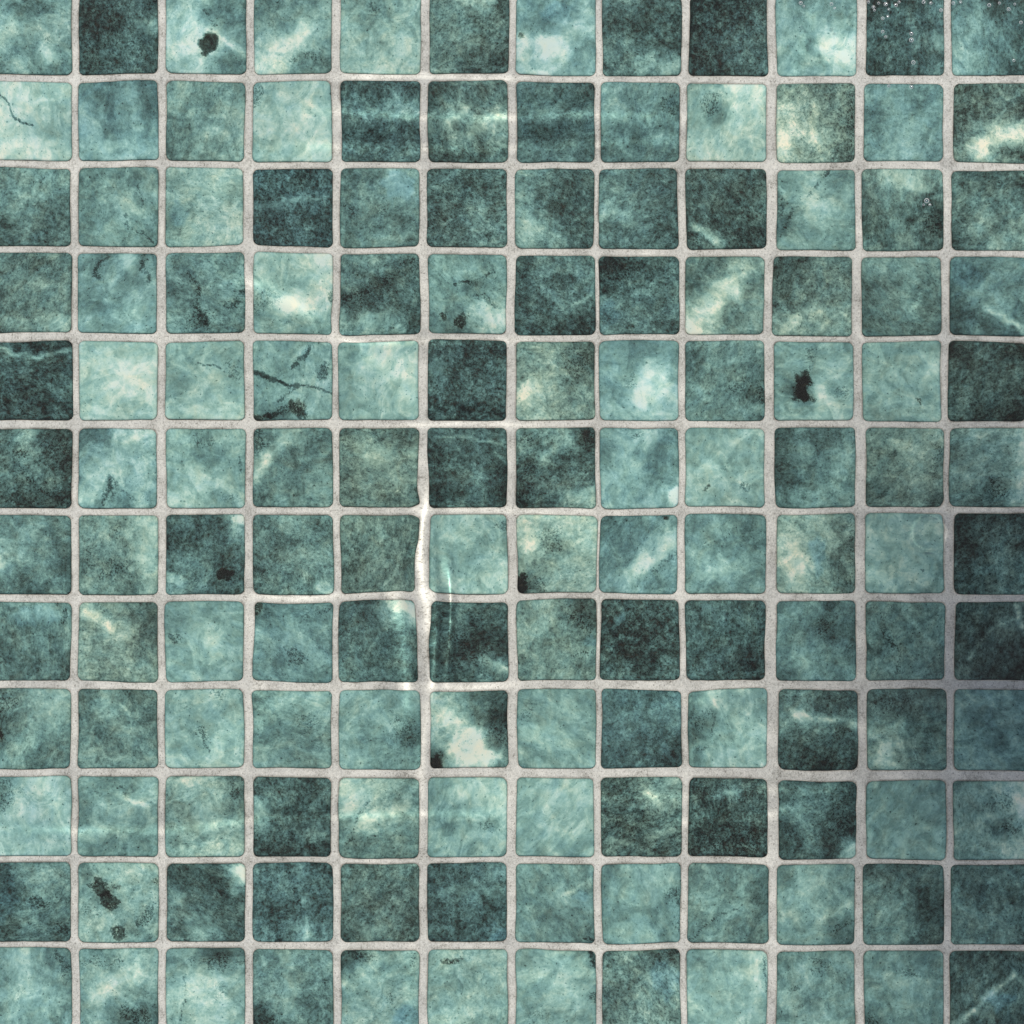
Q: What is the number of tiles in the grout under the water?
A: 144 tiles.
